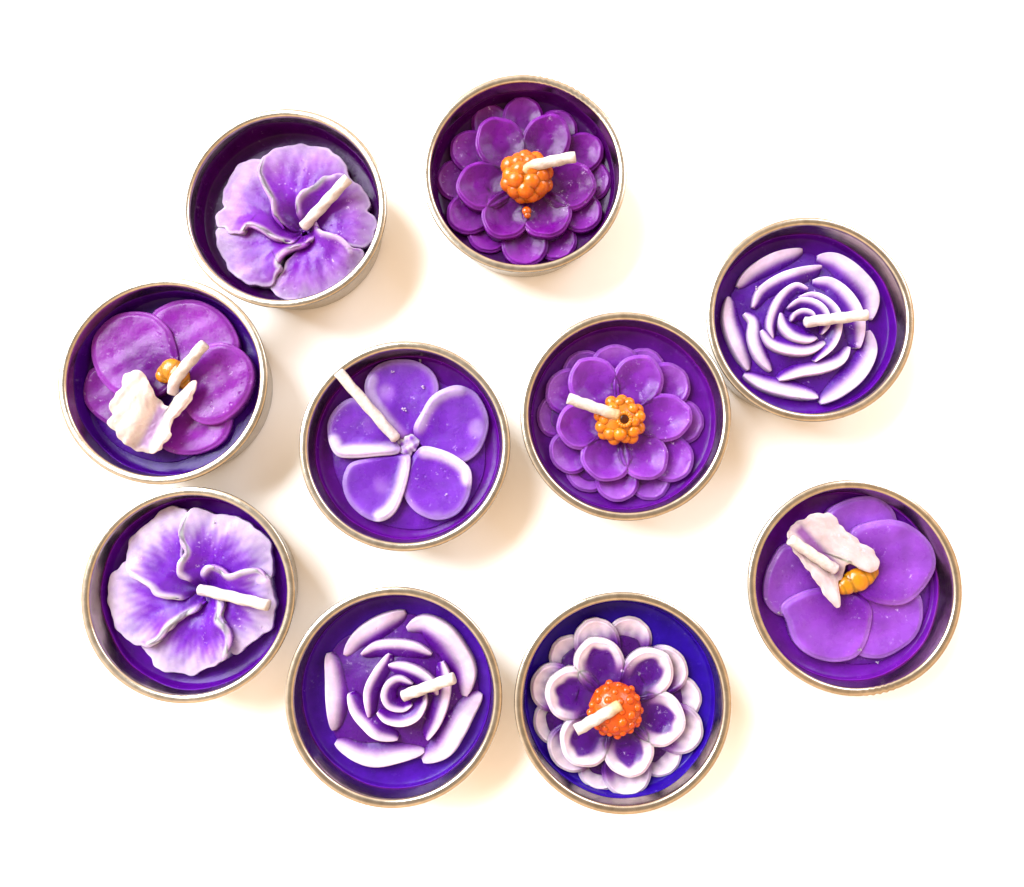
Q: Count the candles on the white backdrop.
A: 10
